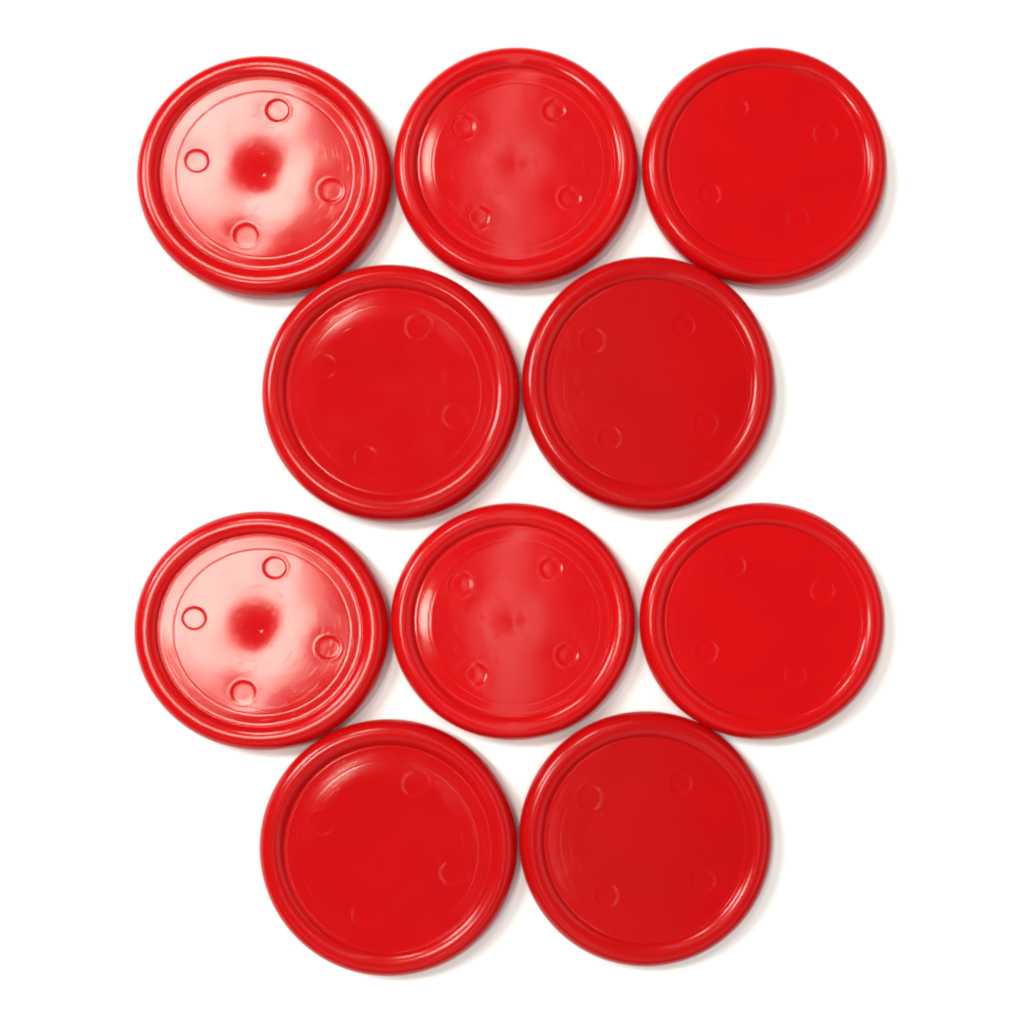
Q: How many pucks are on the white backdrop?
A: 10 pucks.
